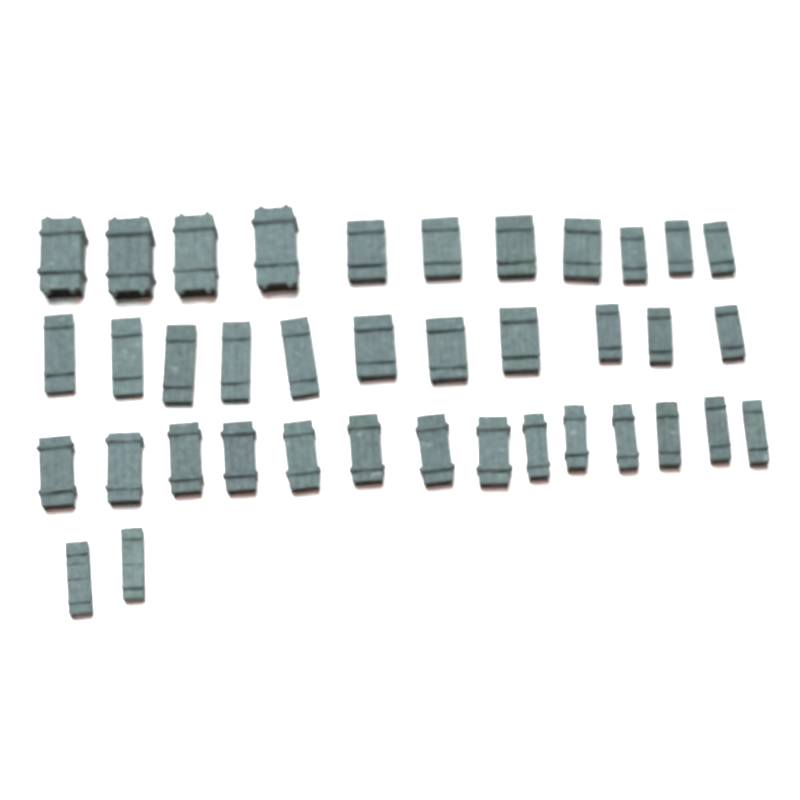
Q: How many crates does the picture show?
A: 38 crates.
